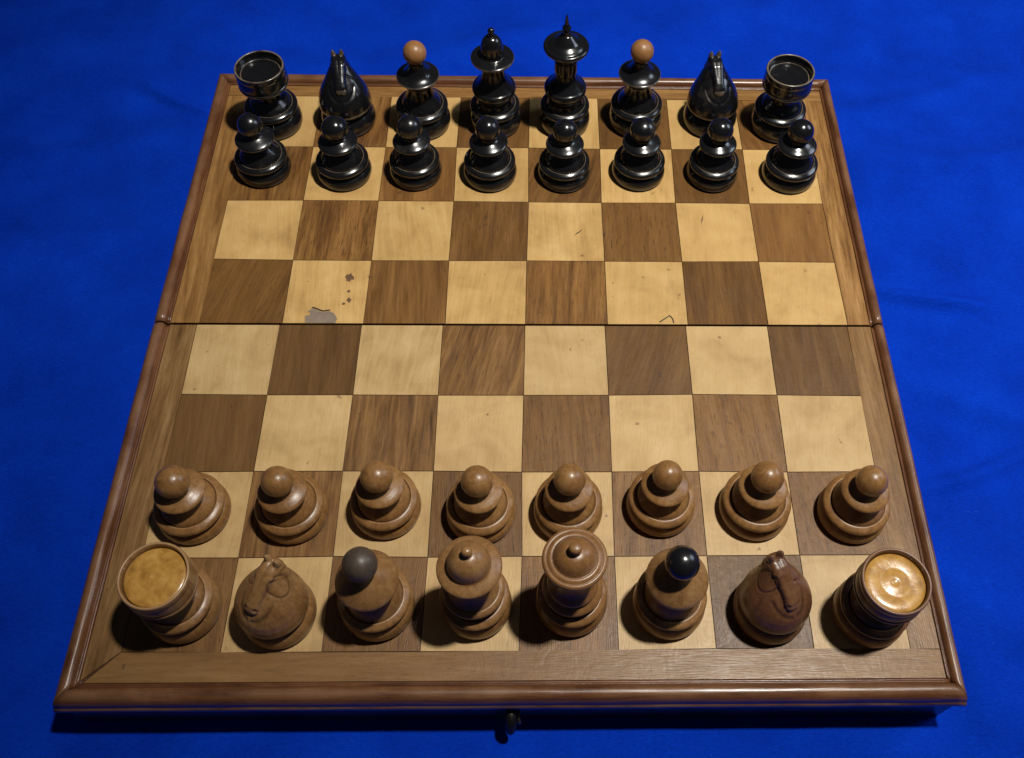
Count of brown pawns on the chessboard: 8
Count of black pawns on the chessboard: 8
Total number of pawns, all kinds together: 16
